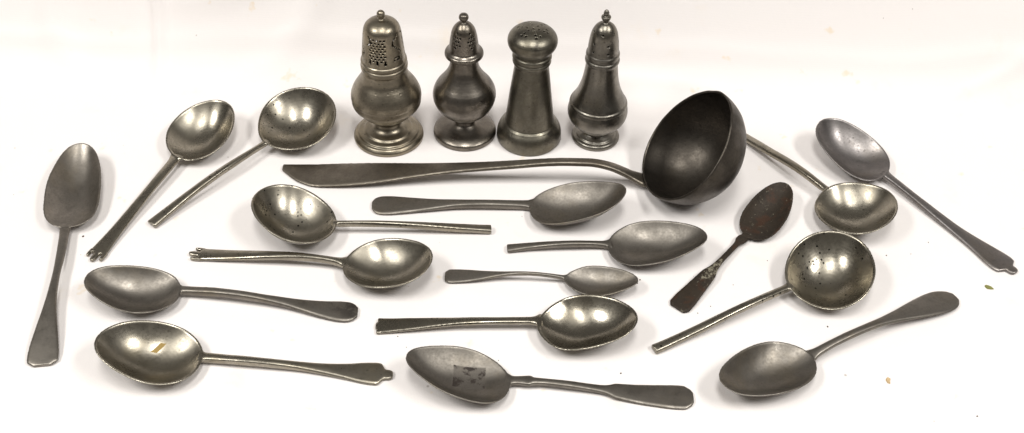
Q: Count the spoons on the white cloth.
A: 17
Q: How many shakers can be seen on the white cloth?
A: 4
